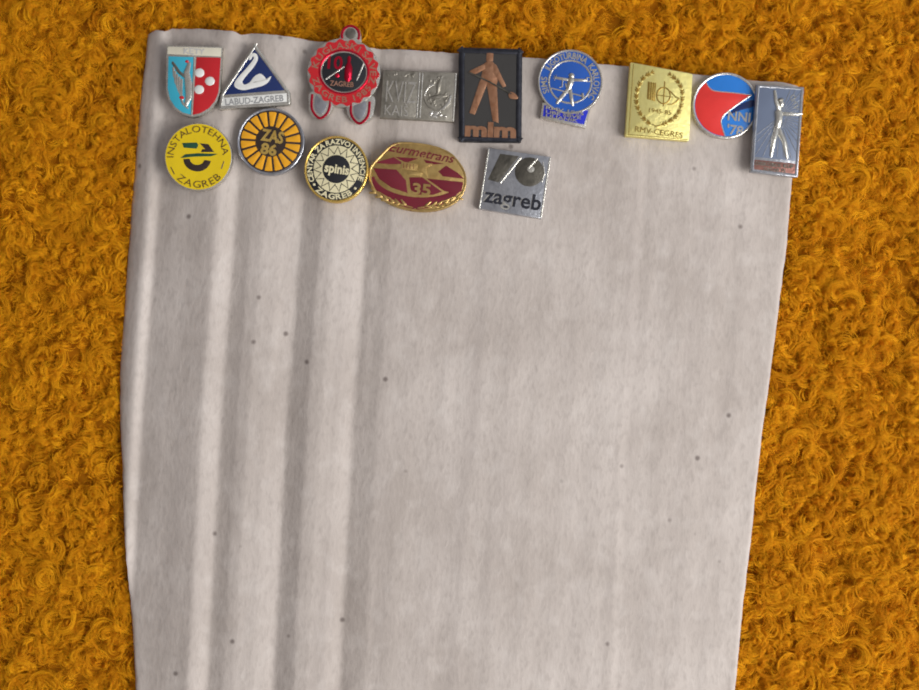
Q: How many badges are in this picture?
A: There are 14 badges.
